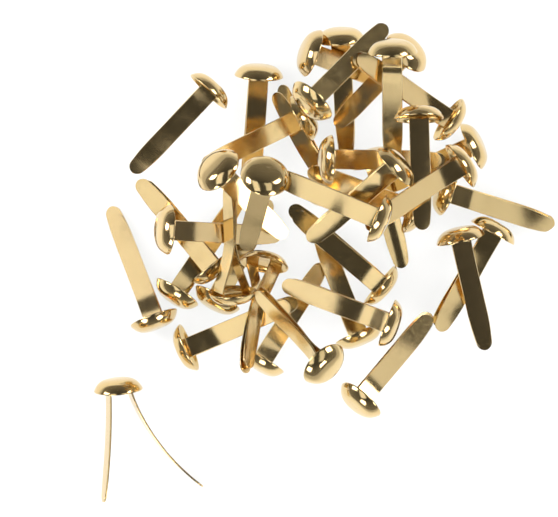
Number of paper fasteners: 38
